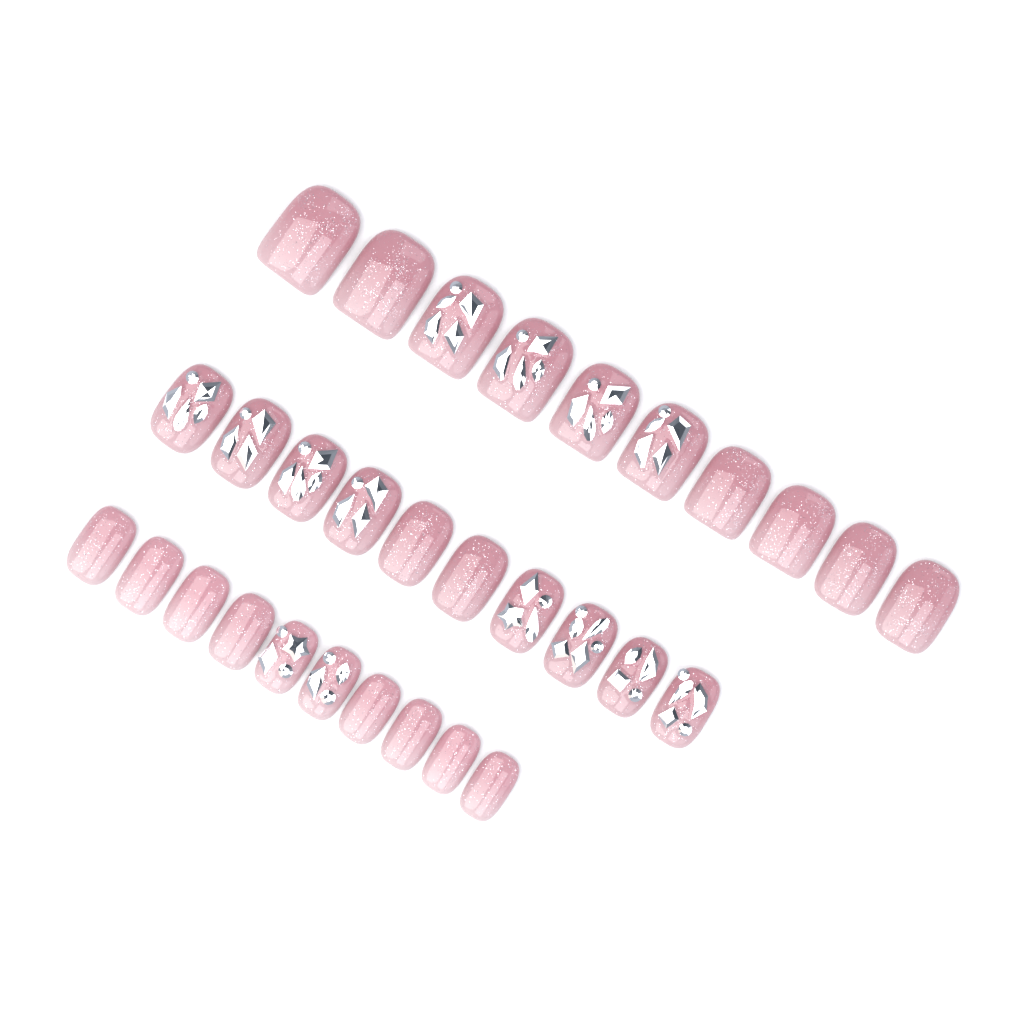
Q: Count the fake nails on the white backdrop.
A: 30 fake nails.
